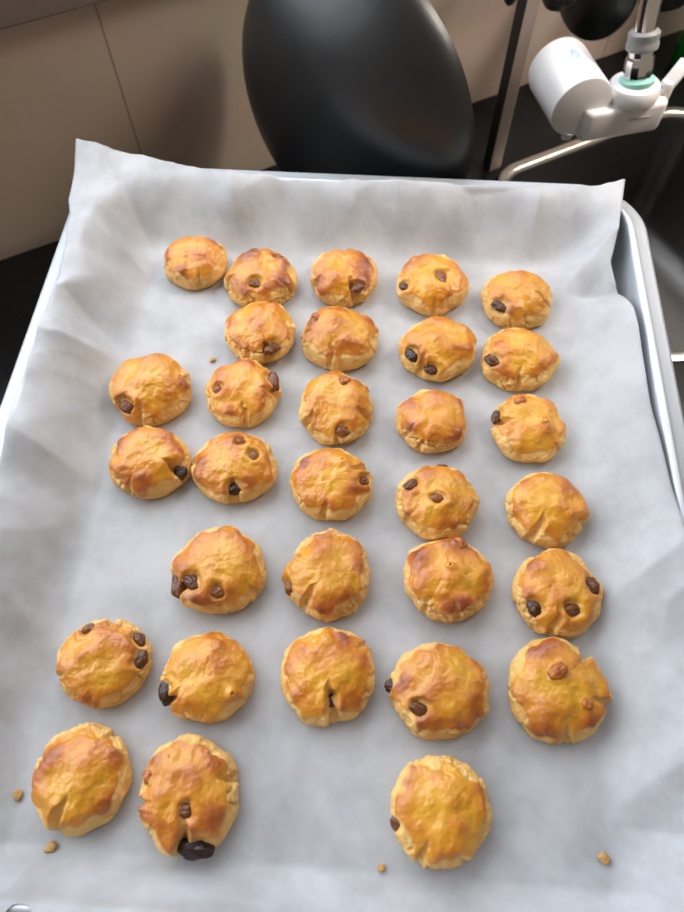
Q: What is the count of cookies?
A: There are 31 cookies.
